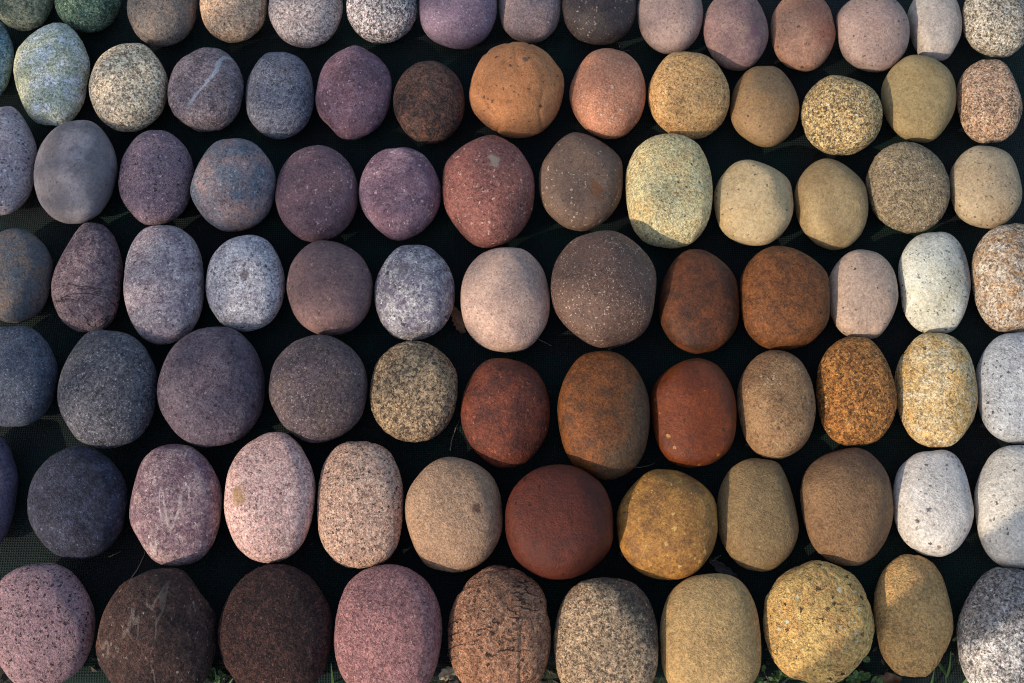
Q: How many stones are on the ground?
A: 89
